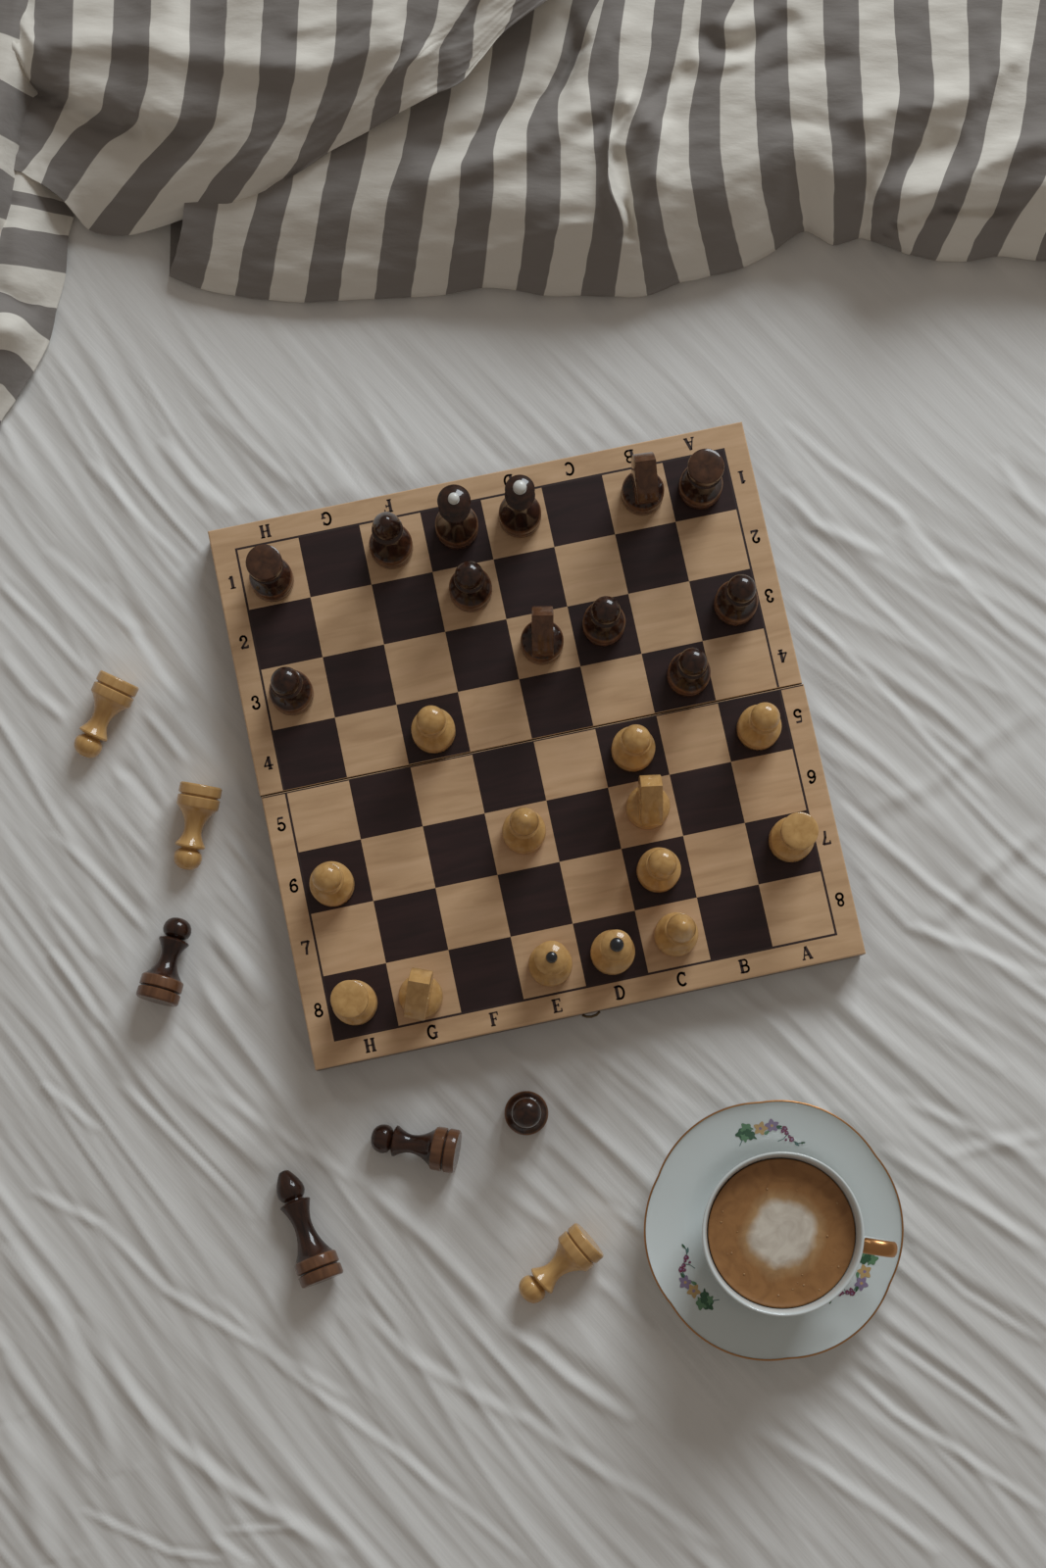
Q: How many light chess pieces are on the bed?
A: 16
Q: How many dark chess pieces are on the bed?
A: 16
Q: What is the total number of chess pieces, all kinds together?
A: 32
